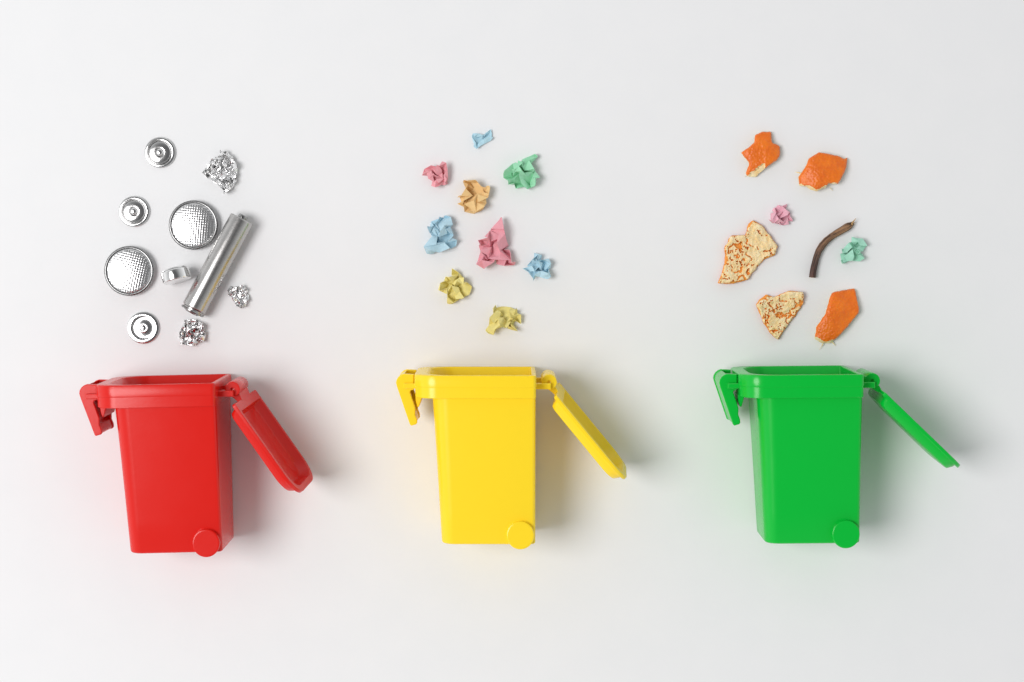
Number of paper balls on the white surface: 11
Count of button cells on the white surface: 6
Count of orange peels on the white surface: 5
